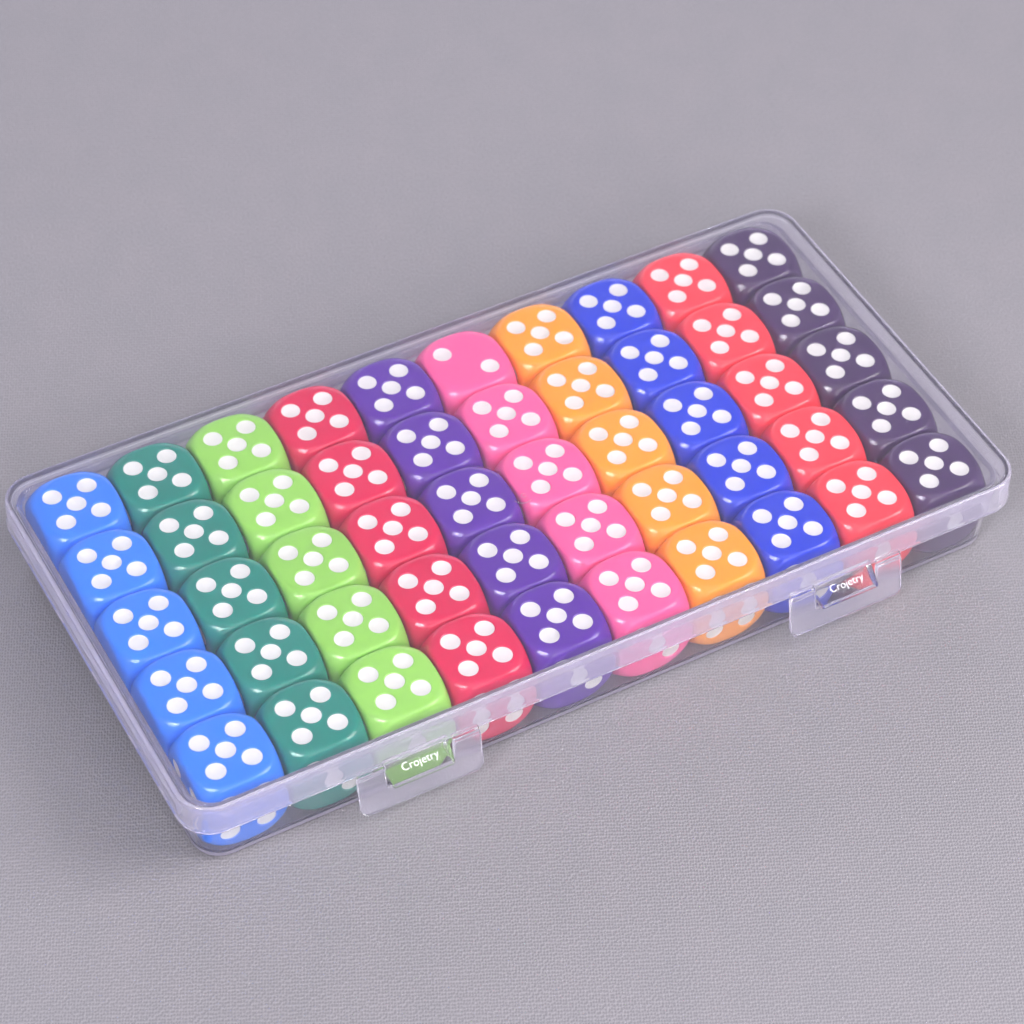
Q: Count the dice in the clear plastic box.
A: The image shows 50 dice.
